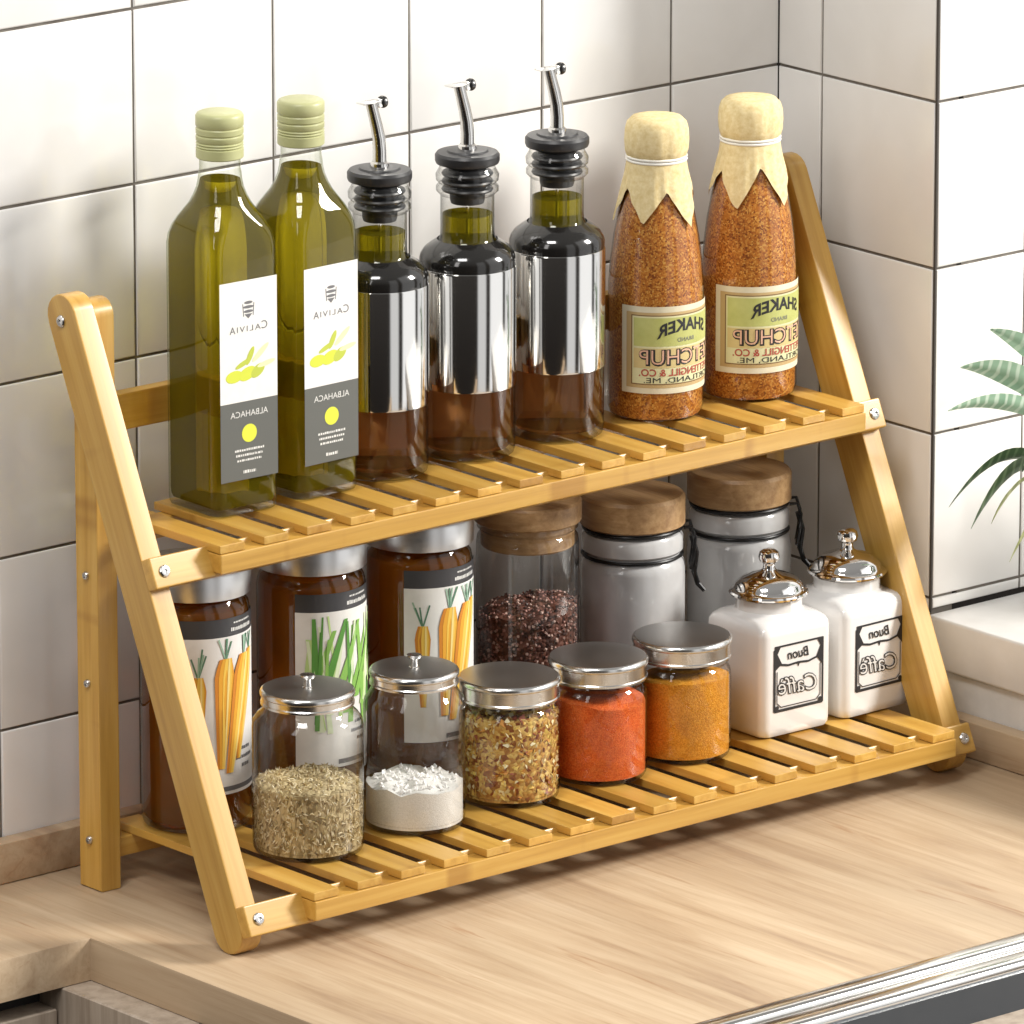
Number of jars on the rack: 13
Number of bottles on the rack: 7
